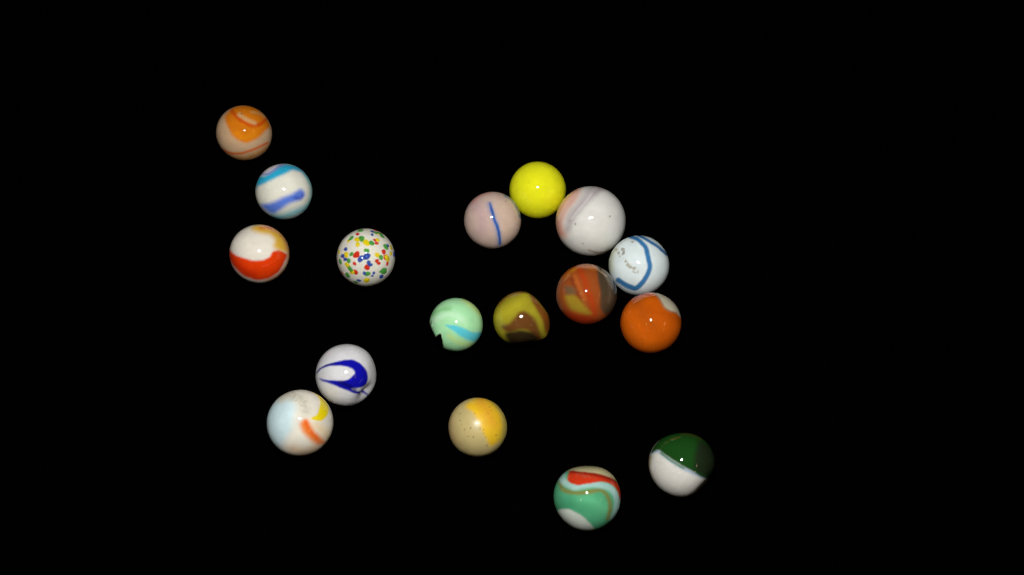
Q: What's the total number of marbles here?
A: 17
